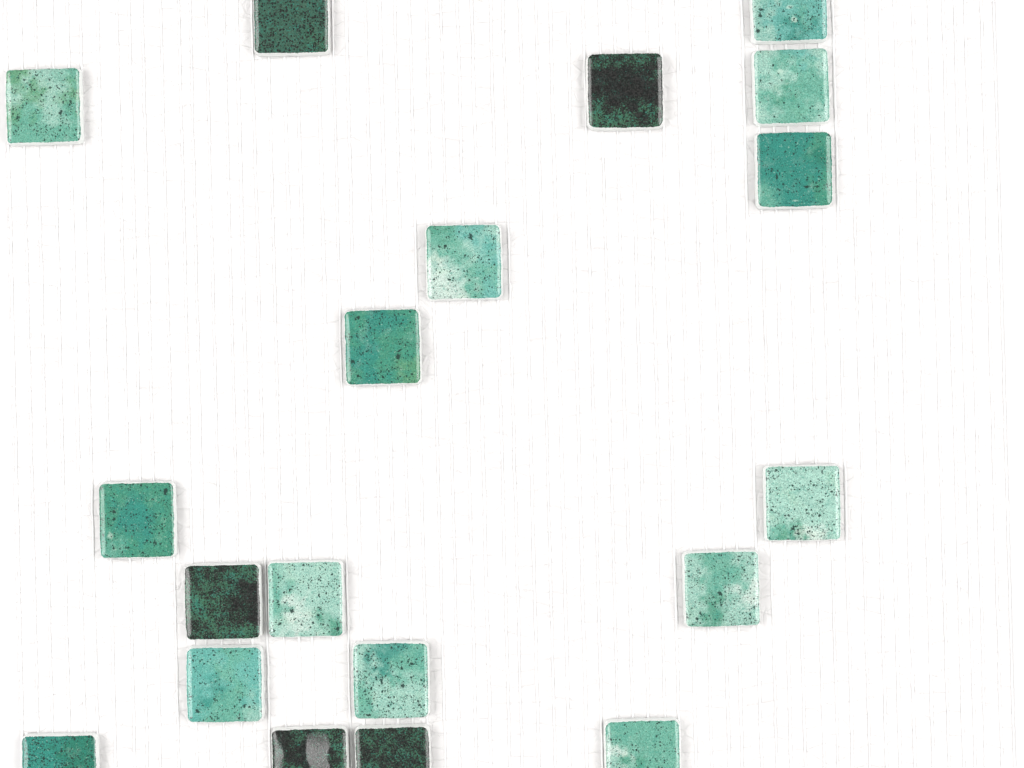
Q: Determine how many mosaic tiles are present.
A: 19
